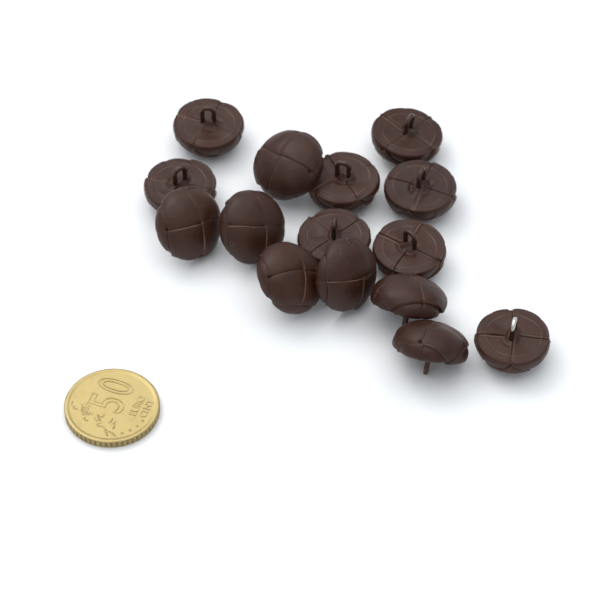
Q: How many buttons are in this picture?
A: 15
